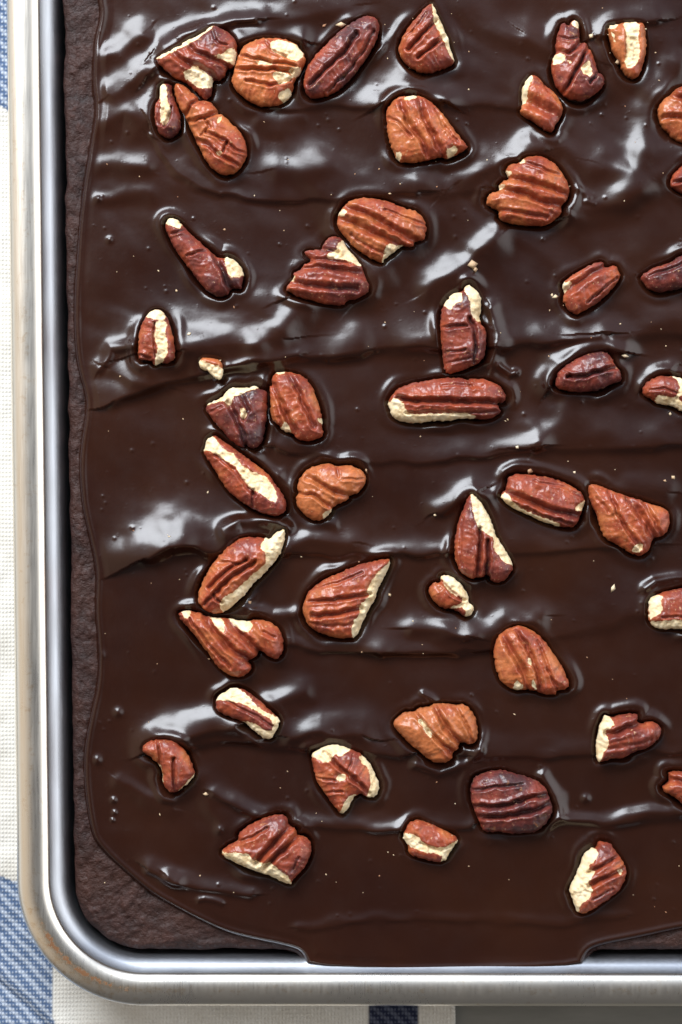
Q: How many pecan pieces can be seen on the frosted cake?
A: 47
